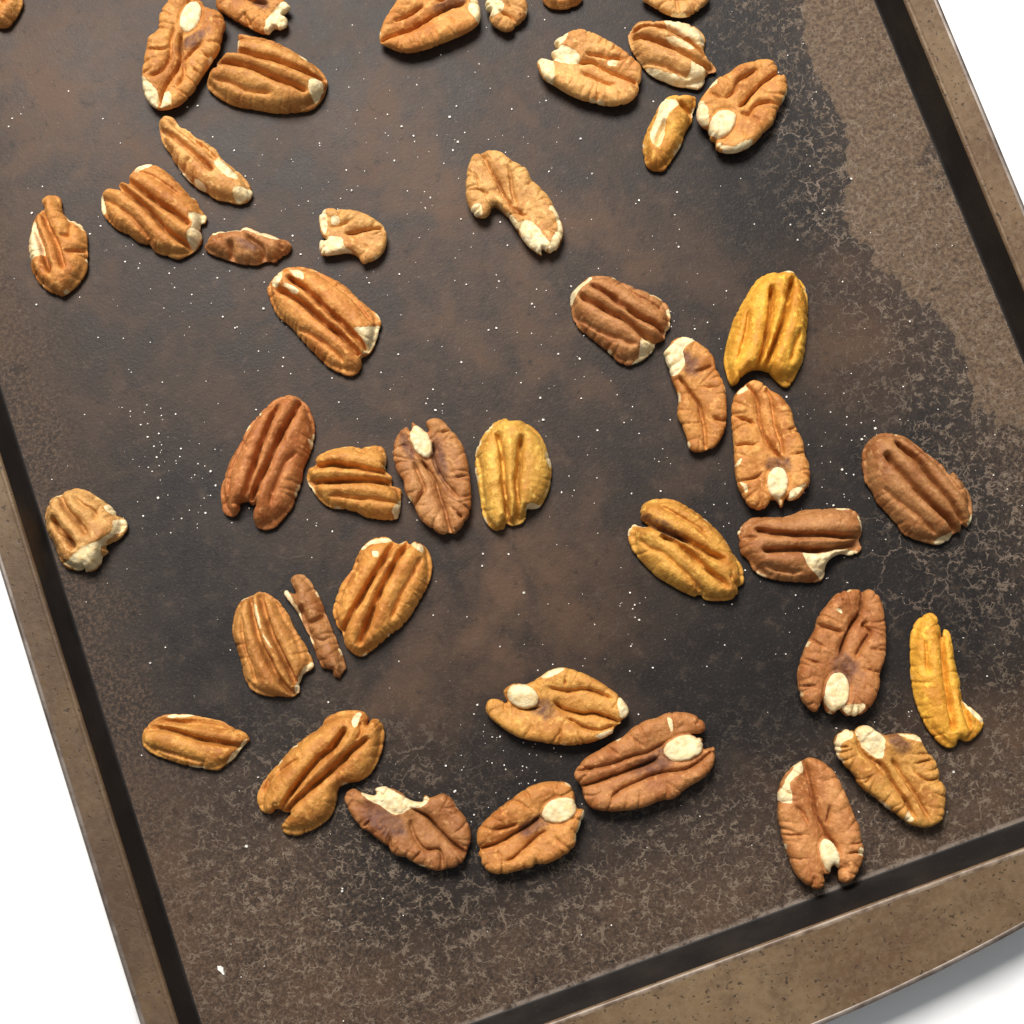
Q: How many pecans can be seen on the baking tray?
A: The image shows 44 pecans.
